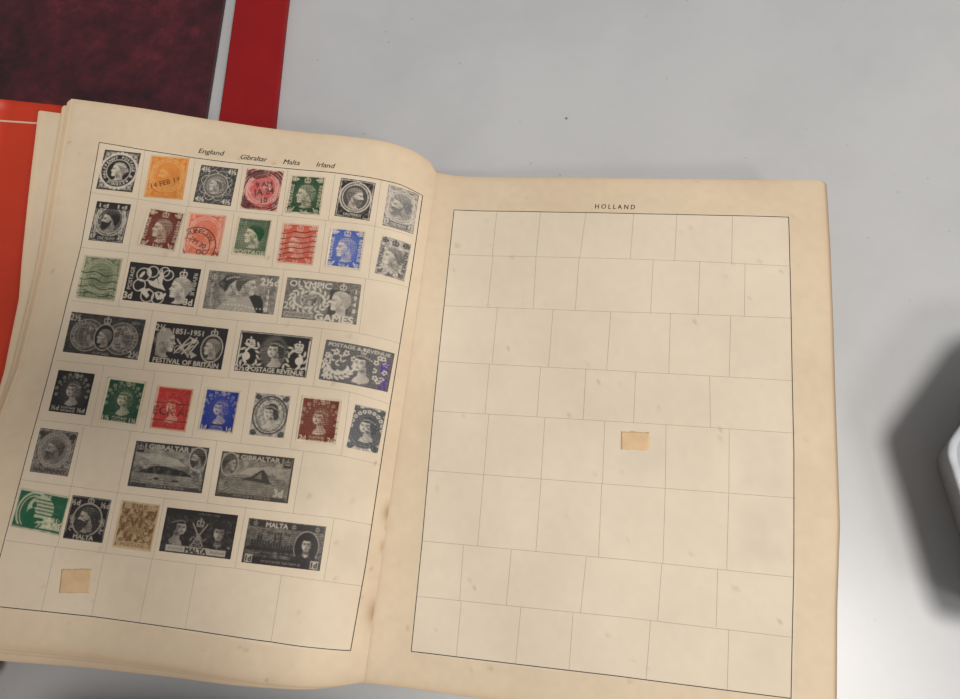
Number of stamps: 37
